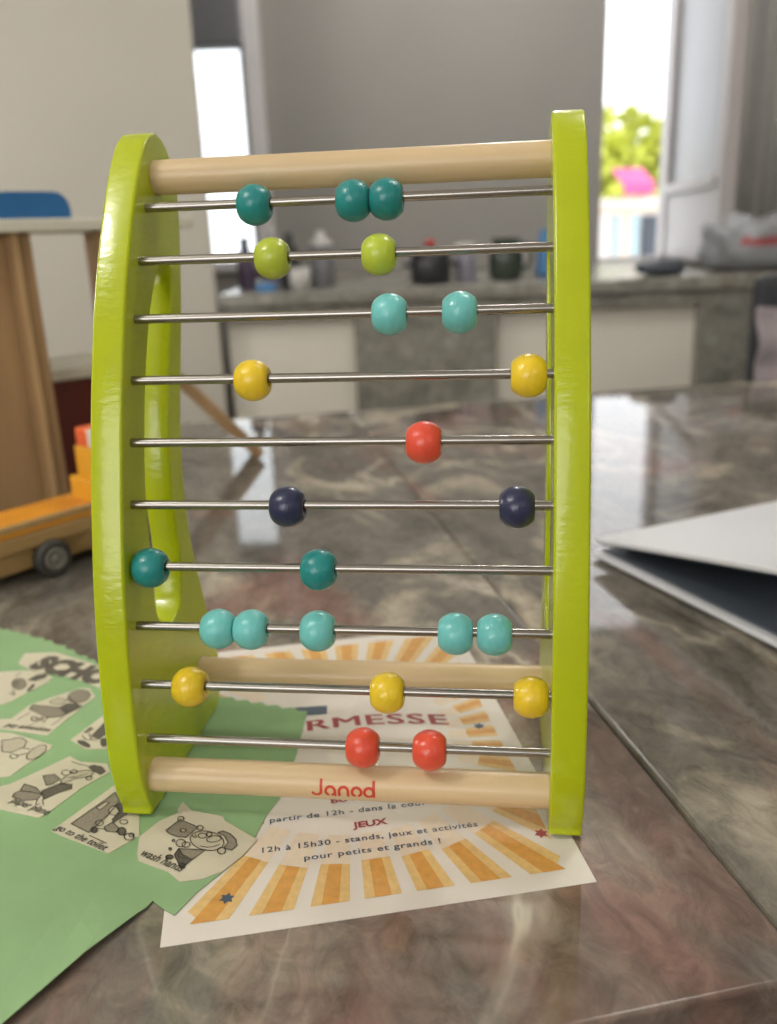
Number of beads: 24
